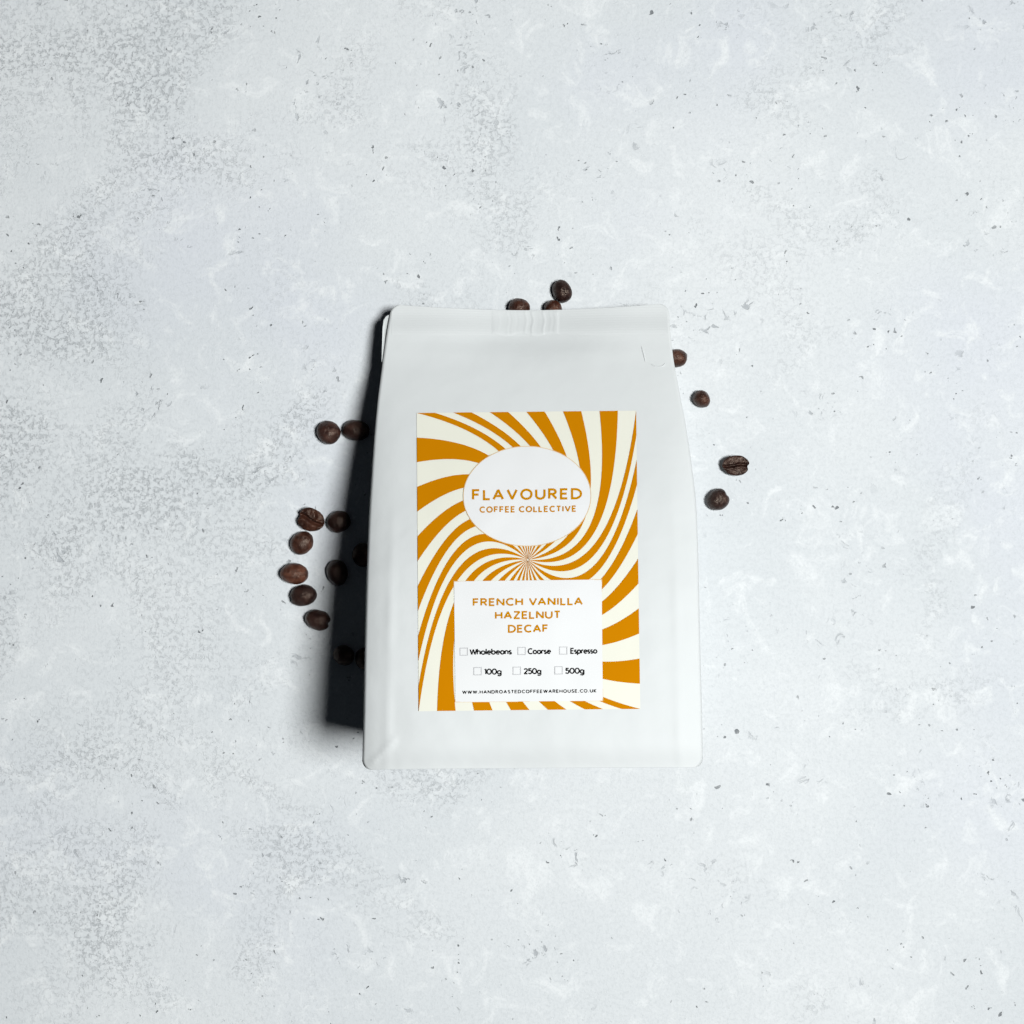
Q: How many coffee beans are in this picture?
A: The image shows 19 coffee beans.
